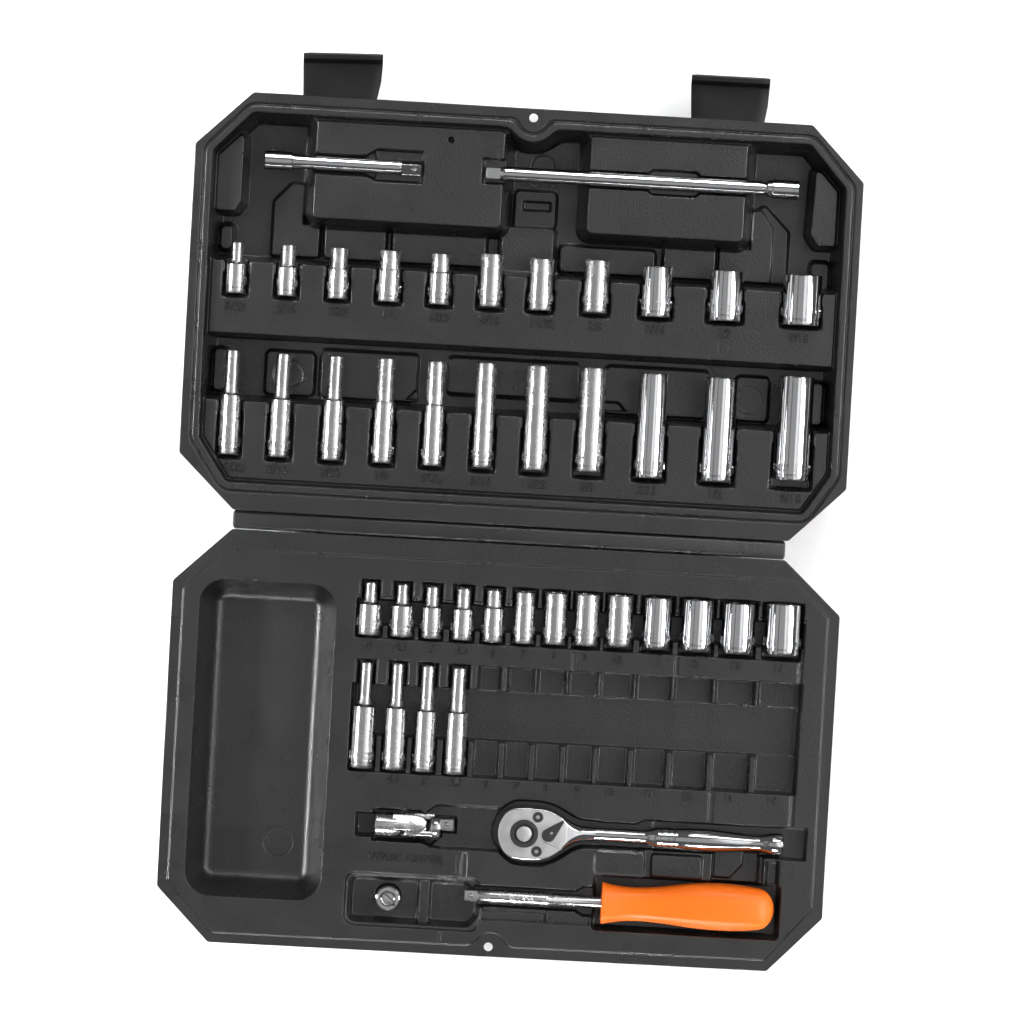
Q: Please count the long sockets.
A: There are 15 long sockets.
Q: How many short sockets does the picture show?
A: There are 24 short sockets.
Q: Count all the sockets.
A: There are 39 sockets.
